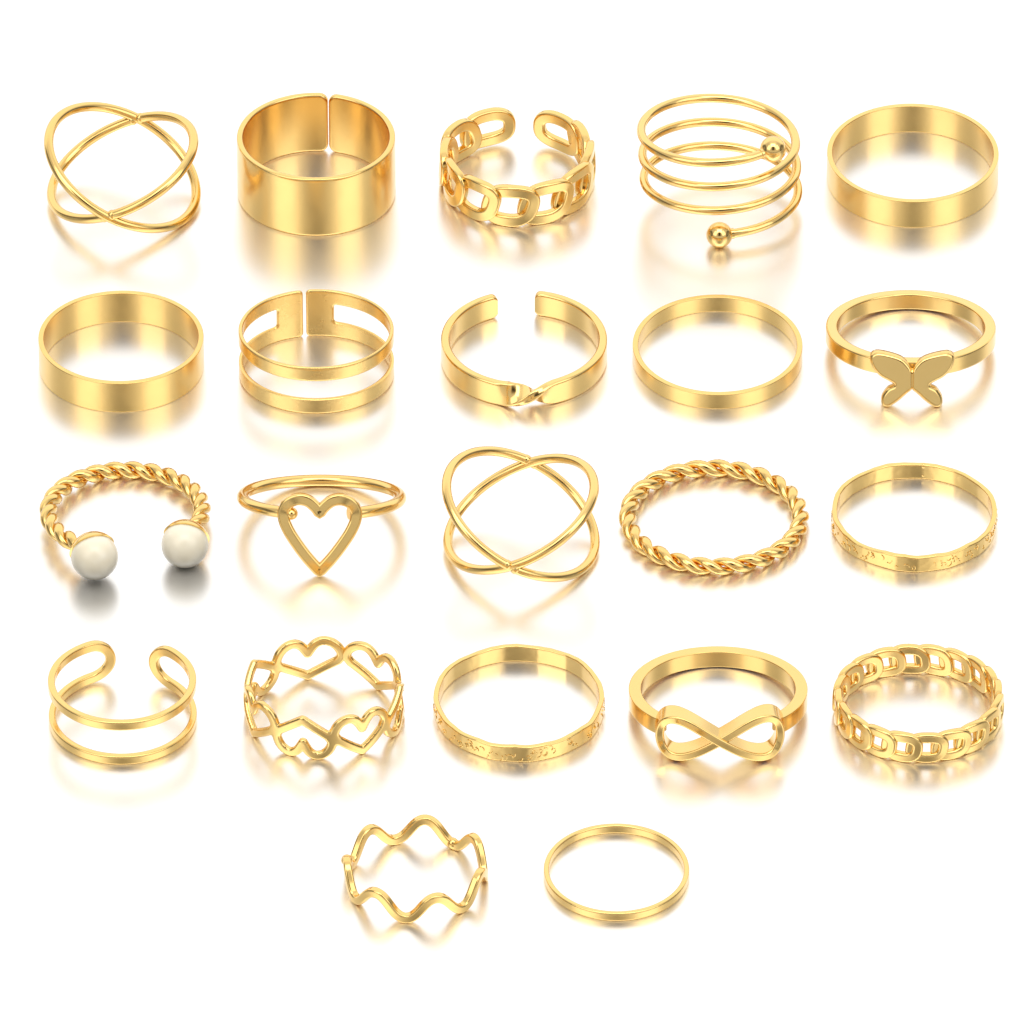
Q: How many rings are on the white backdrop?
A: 22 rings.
